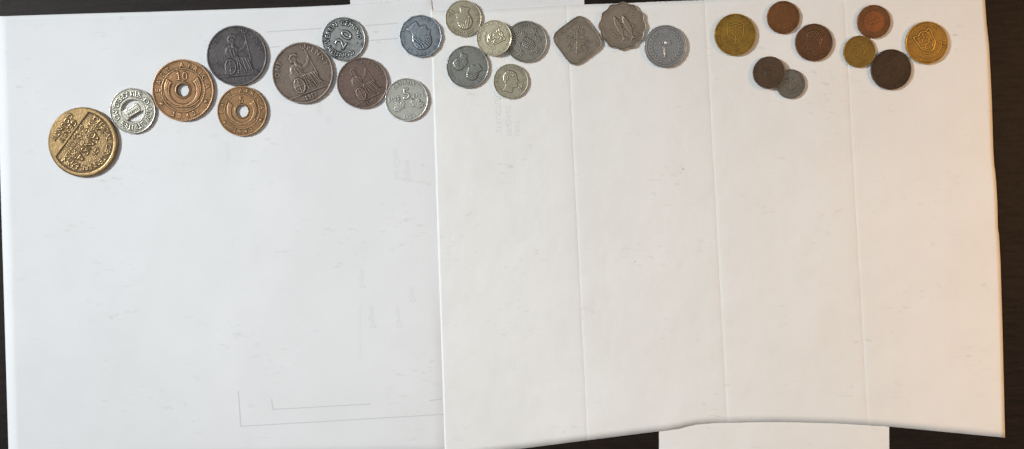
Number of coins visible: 27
